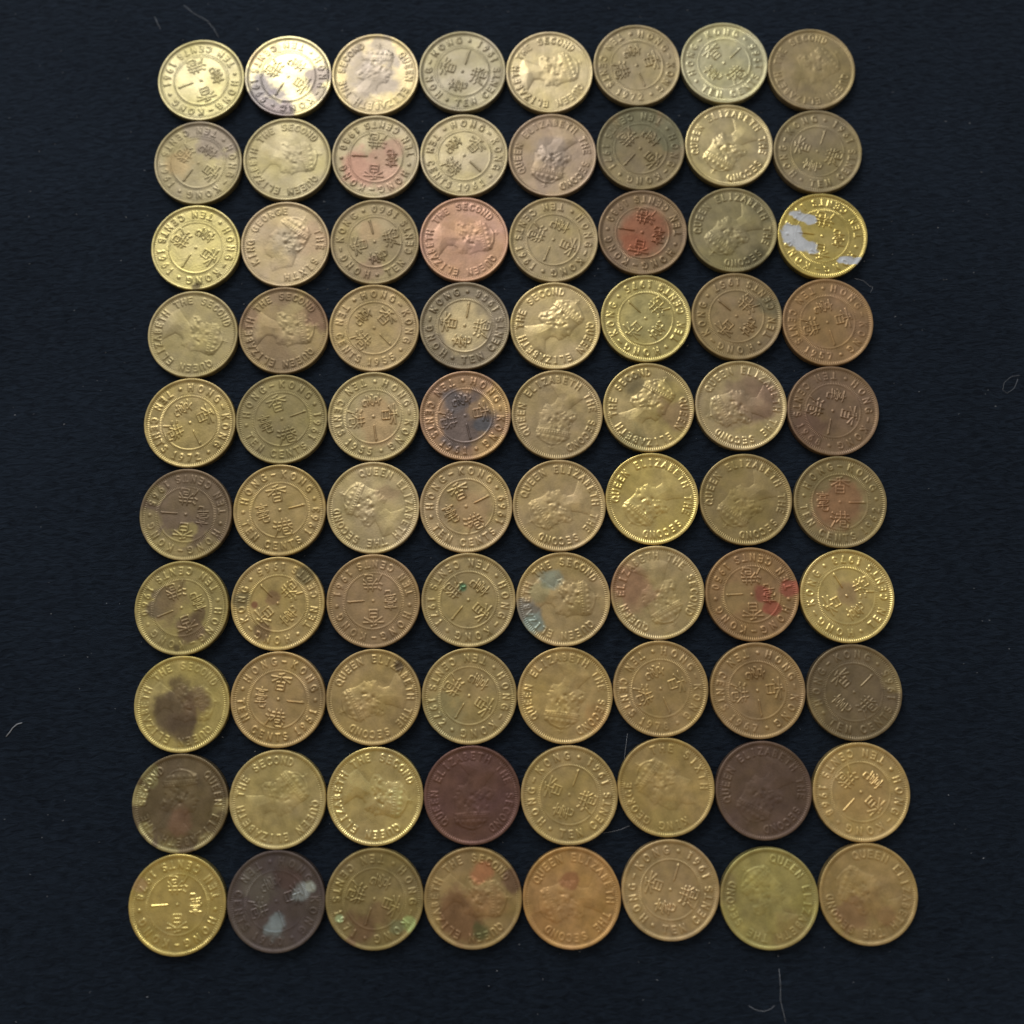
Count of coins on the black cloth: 80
